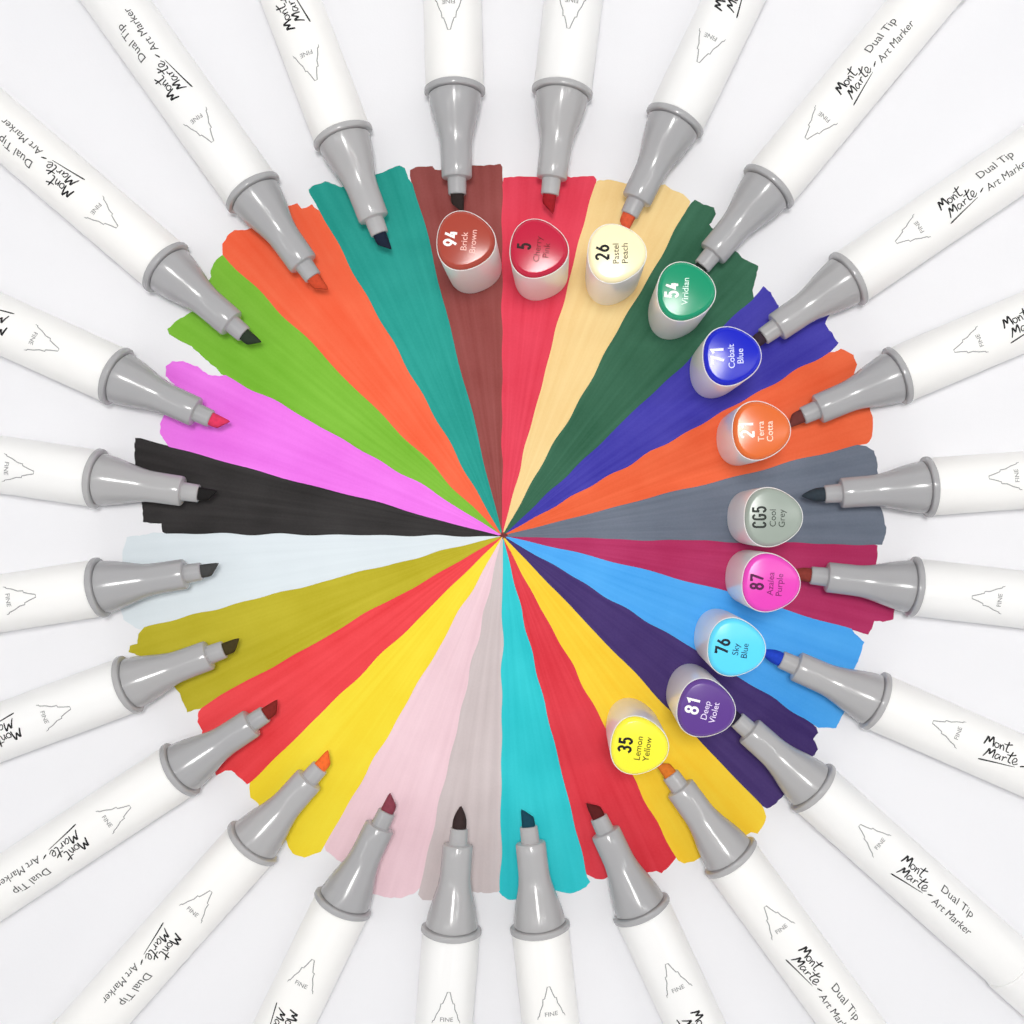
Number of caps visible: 11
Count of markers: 24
